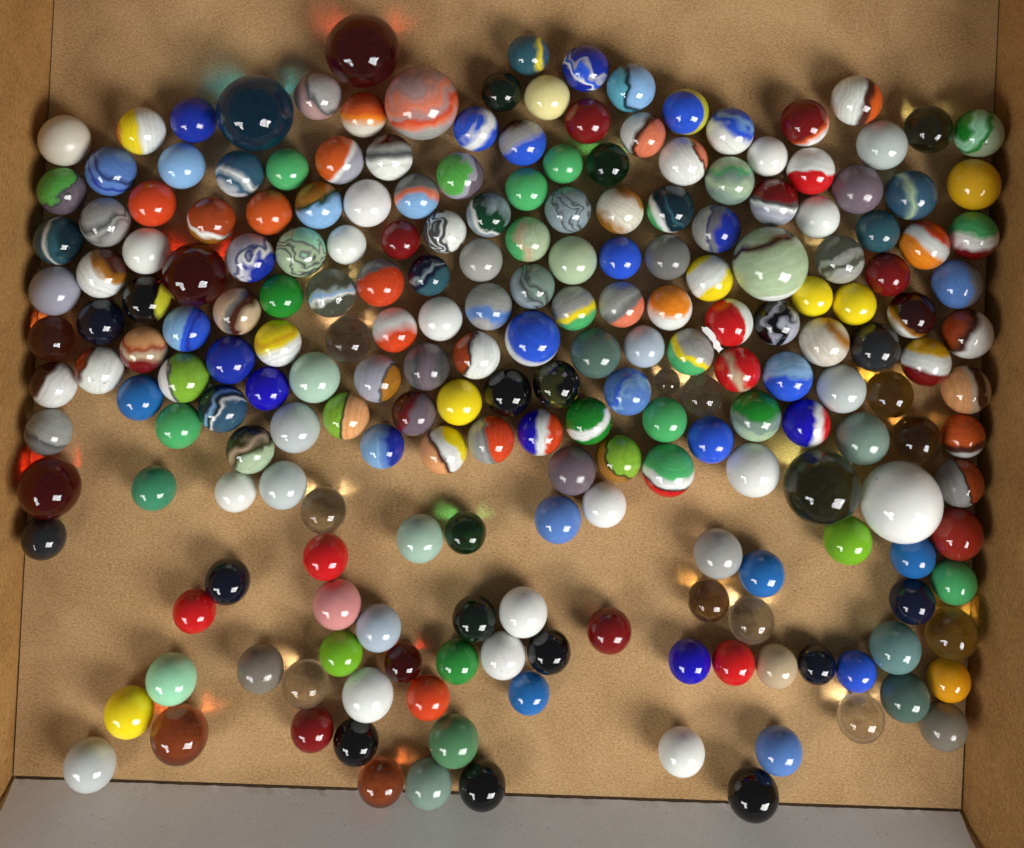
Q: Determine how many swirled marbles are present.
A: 96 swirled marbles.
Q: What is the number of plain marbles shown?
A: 123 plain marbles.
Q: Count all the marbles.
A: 219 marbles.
